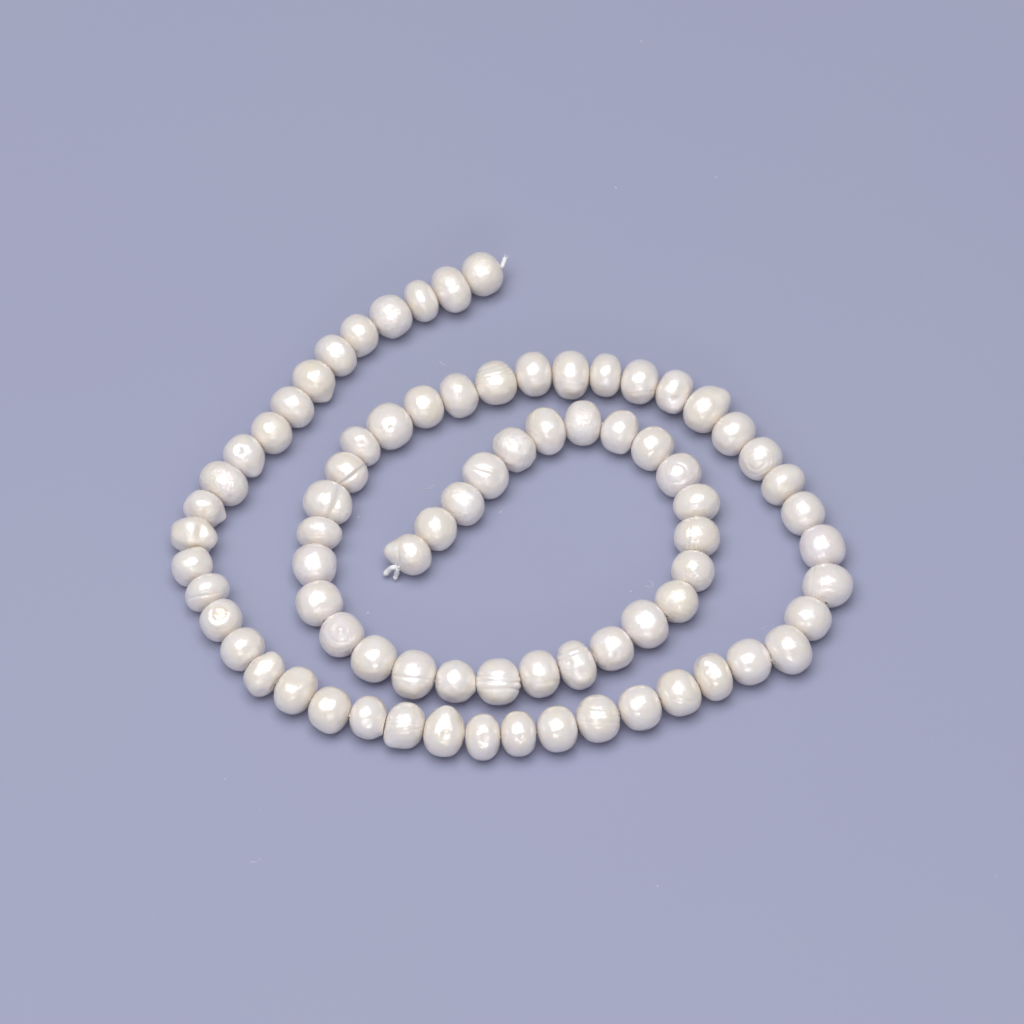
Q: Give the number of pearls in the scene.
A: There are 78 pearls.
